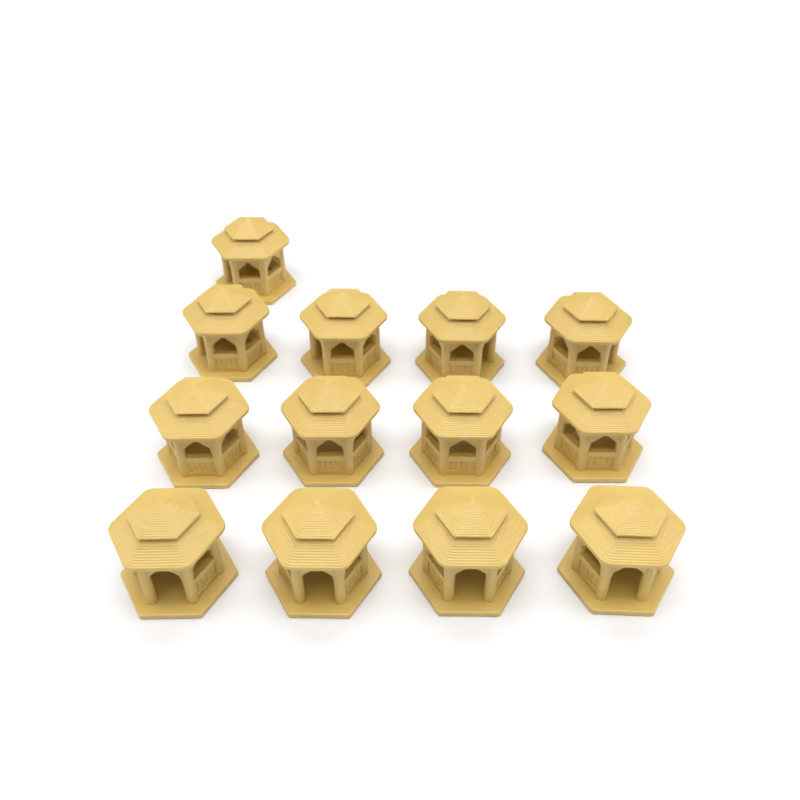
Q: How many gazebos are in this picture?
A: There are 13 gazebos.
